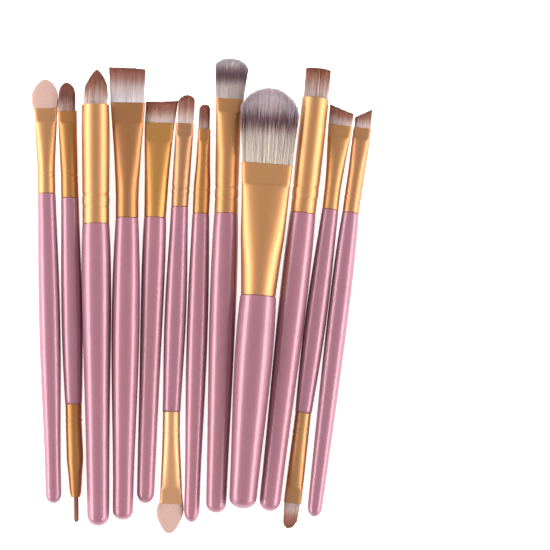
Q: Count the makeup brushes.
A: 12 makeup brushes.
